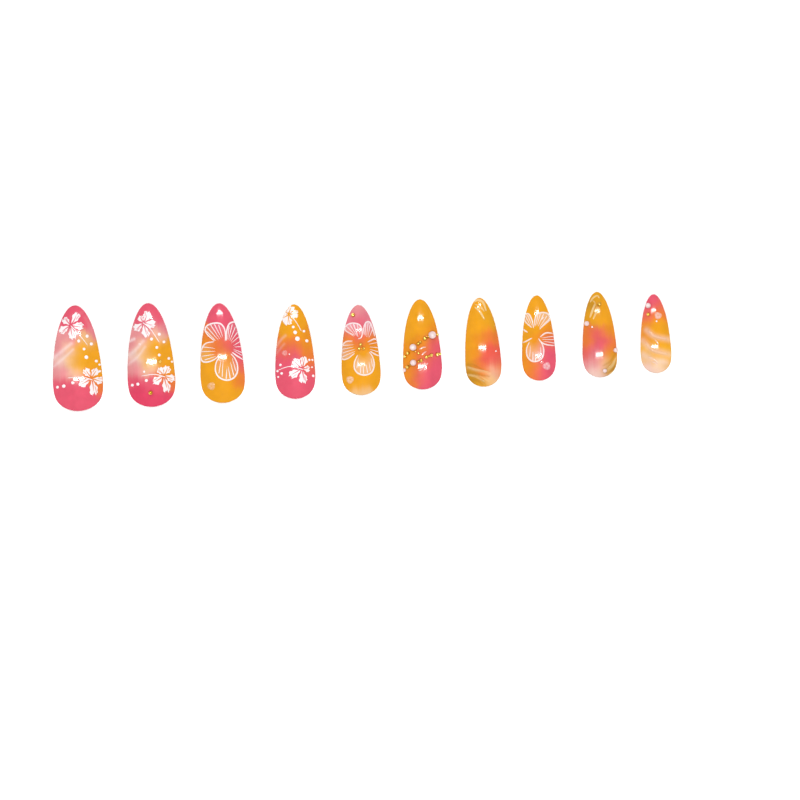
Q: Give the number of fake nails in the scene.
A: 10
